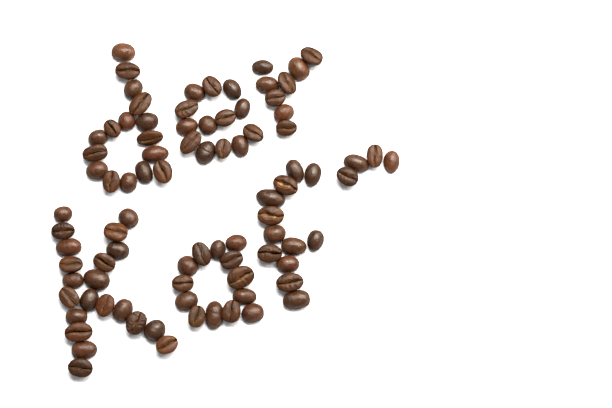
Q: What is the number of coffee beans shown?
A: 87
